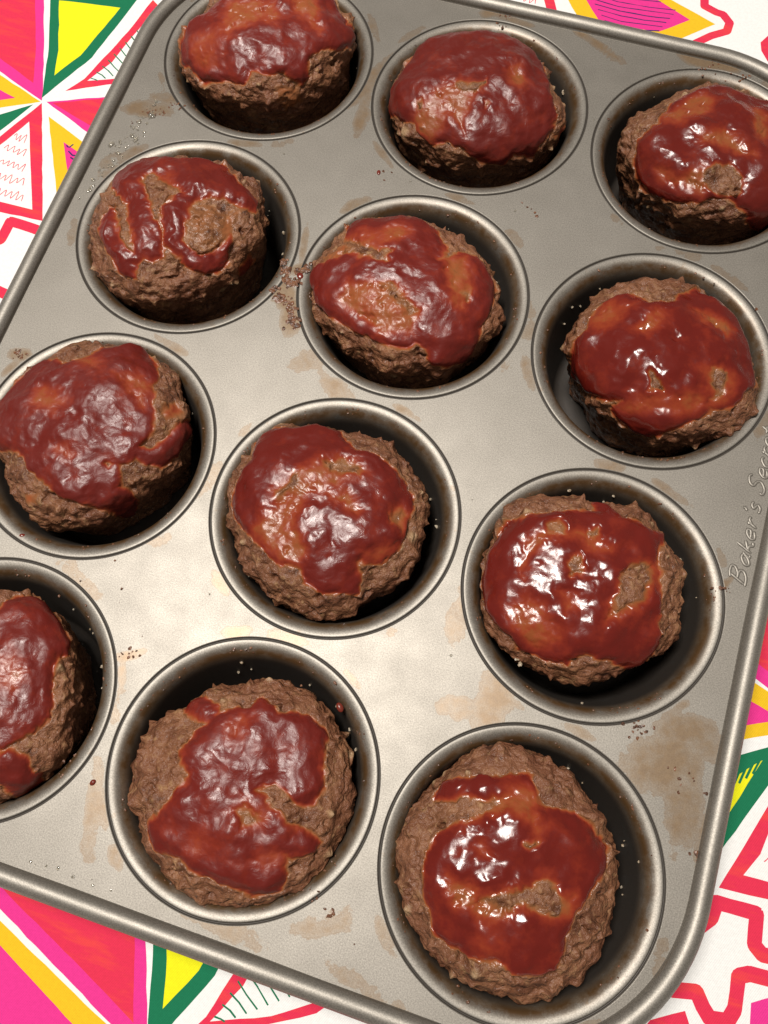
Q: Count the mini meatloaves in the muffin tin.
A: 12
